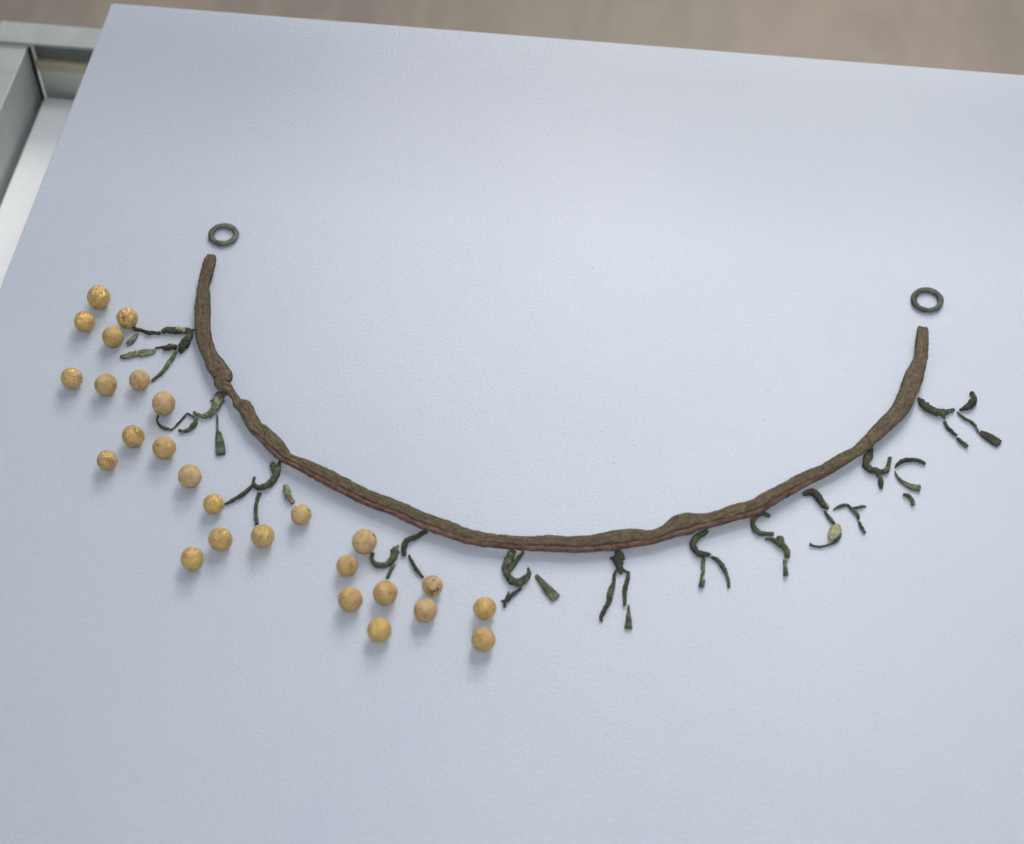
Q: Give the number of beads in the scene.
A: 26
